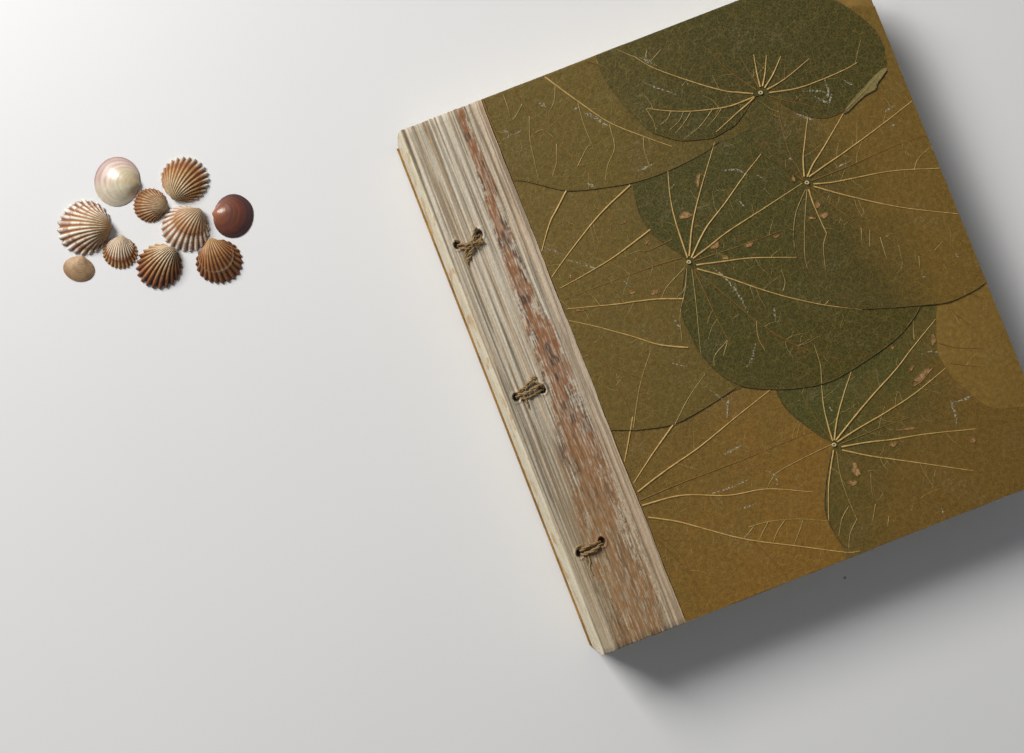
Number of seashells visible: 10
